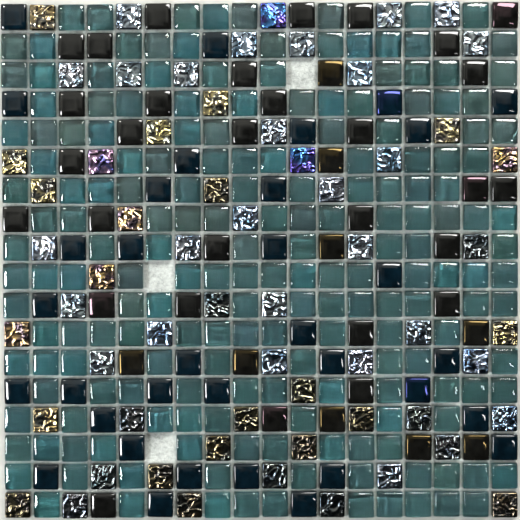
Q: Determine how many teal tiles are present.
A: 187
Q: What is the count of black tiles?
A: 73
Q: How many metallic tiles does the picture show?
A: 61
